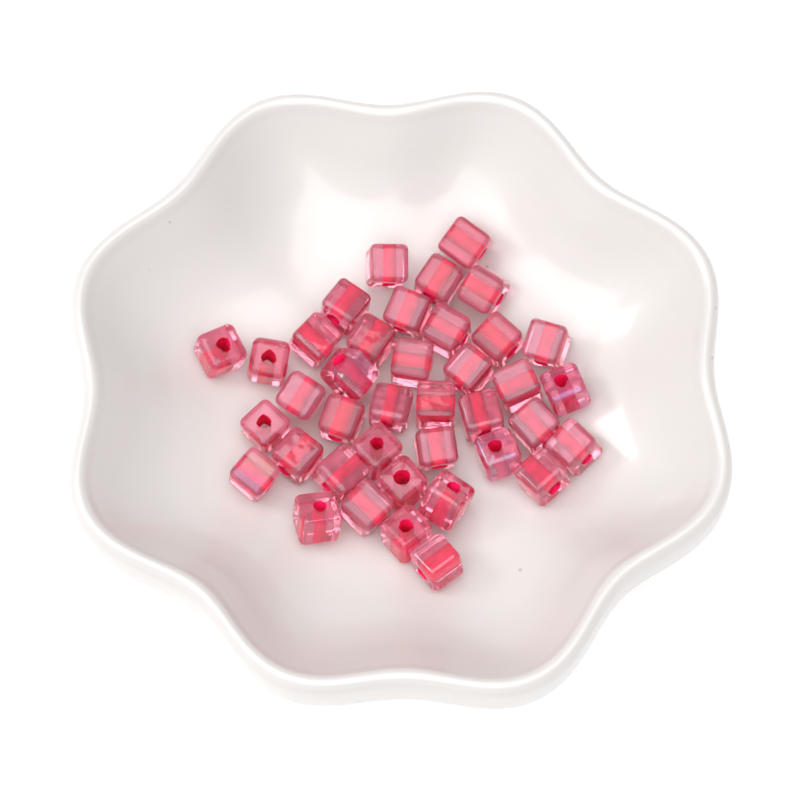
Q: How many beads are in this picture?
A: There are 39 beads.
